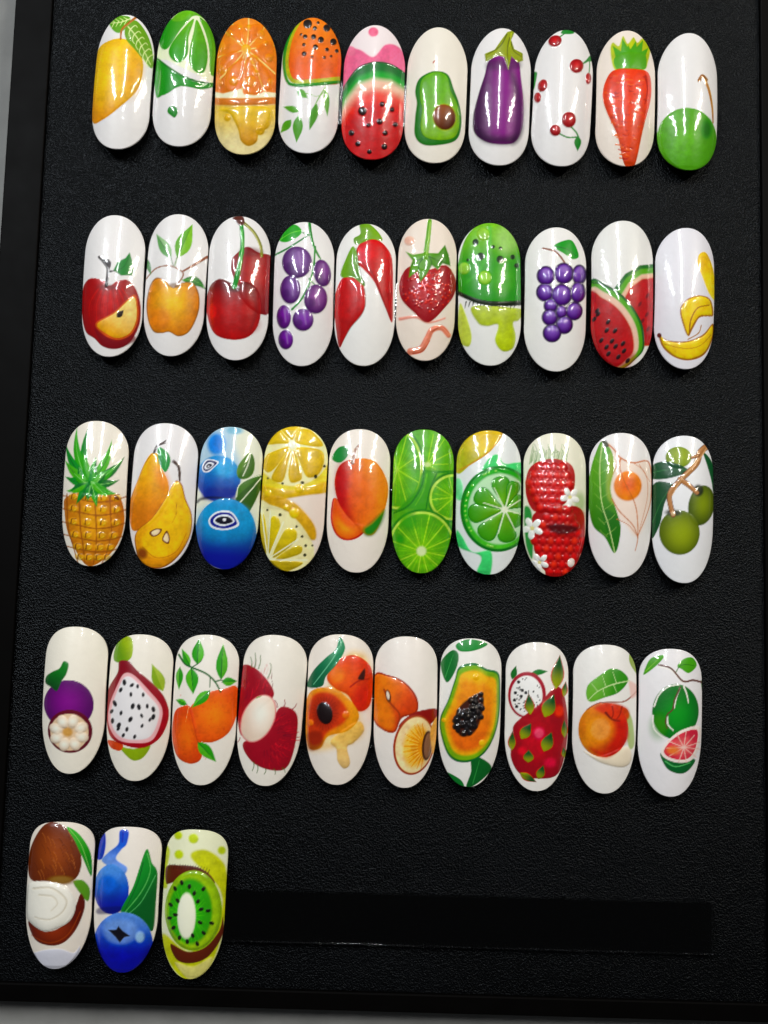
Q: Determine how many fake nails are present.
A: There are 43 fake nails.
